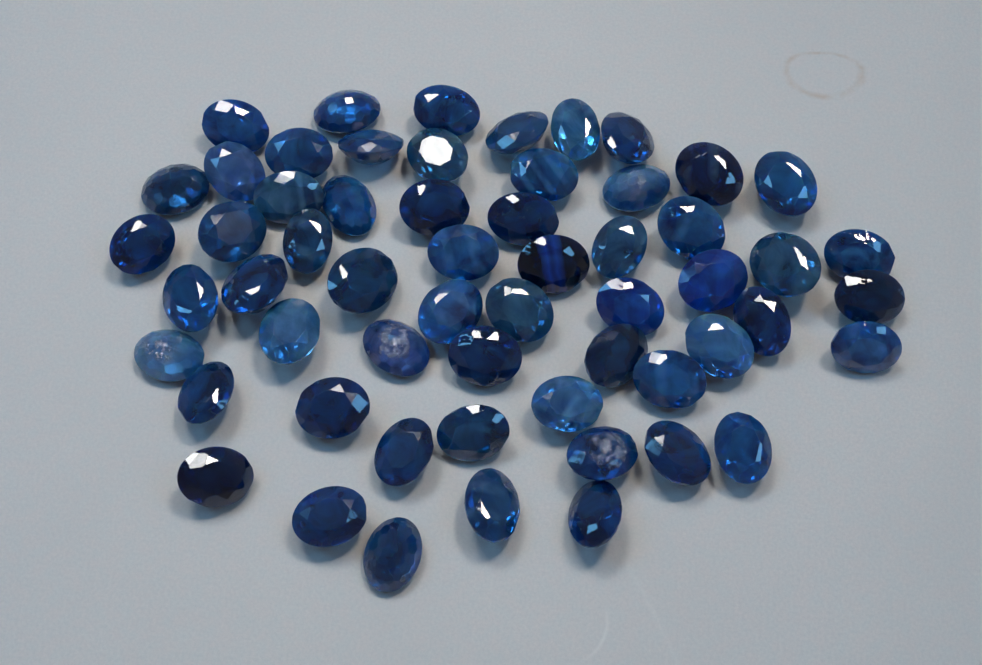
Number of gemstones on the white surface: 58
